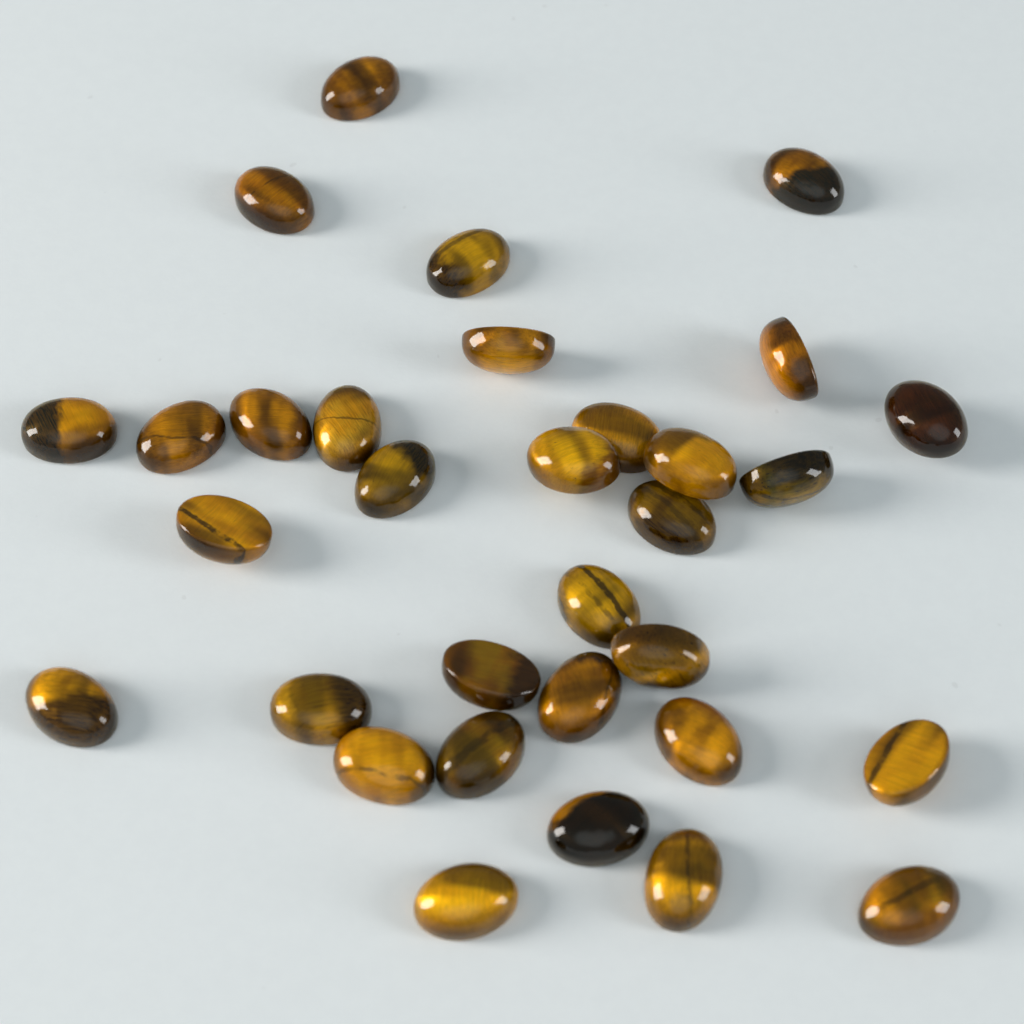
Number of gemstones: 32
